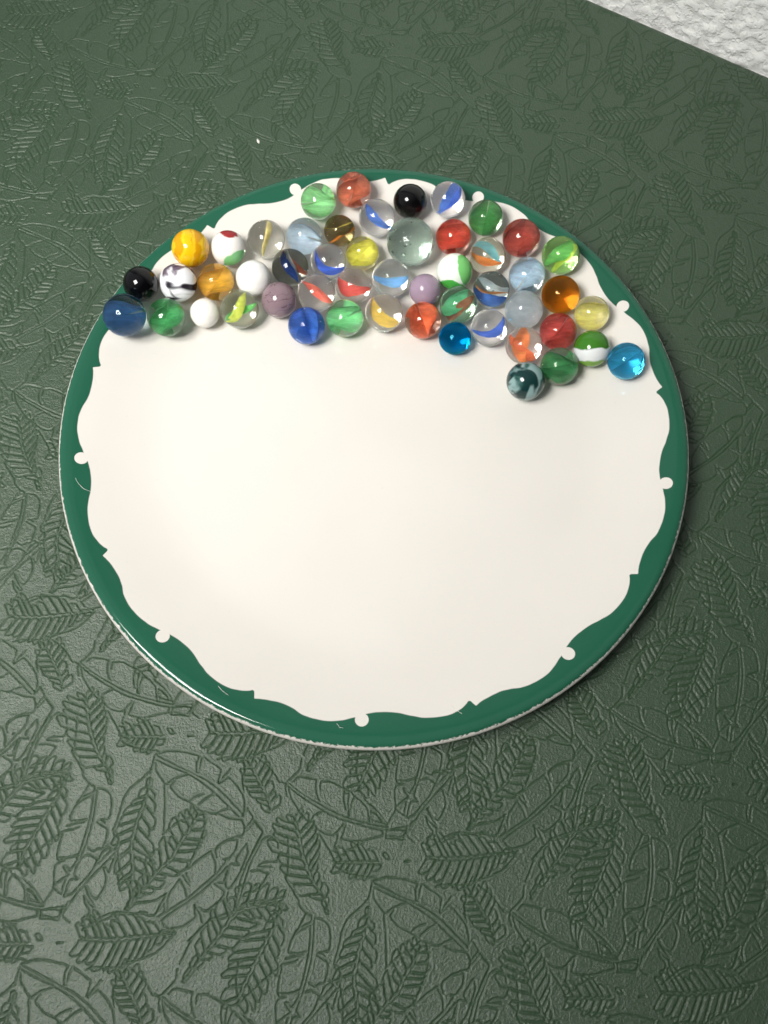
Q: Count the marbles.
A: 51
